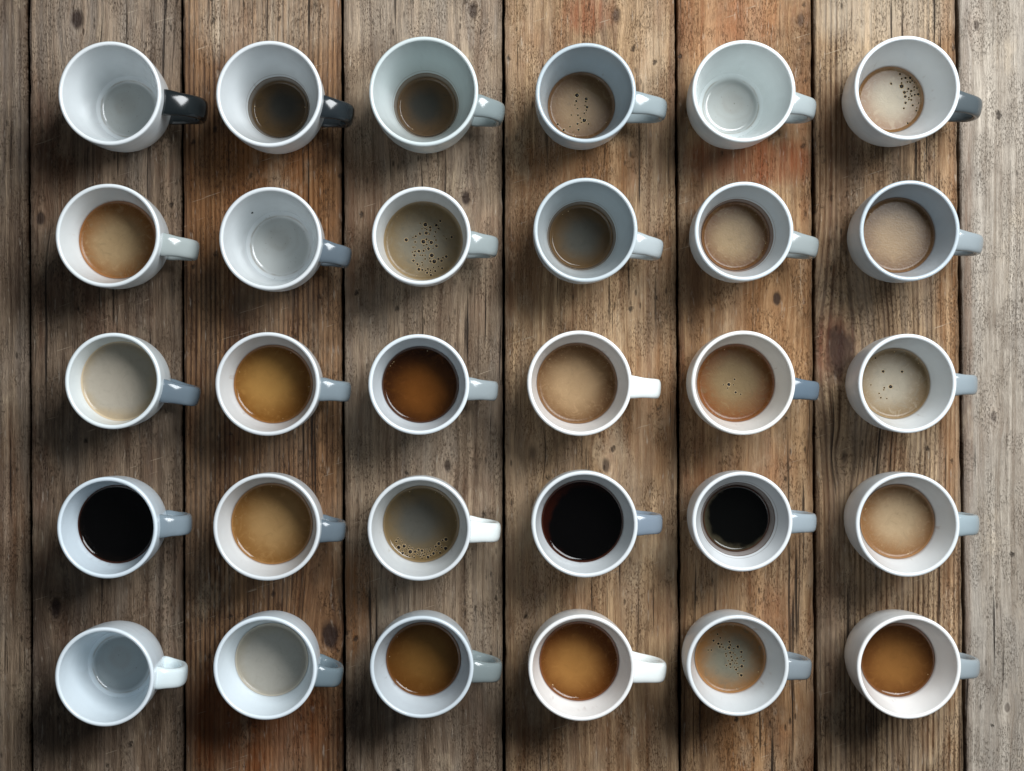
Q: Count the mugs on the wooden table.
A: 30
